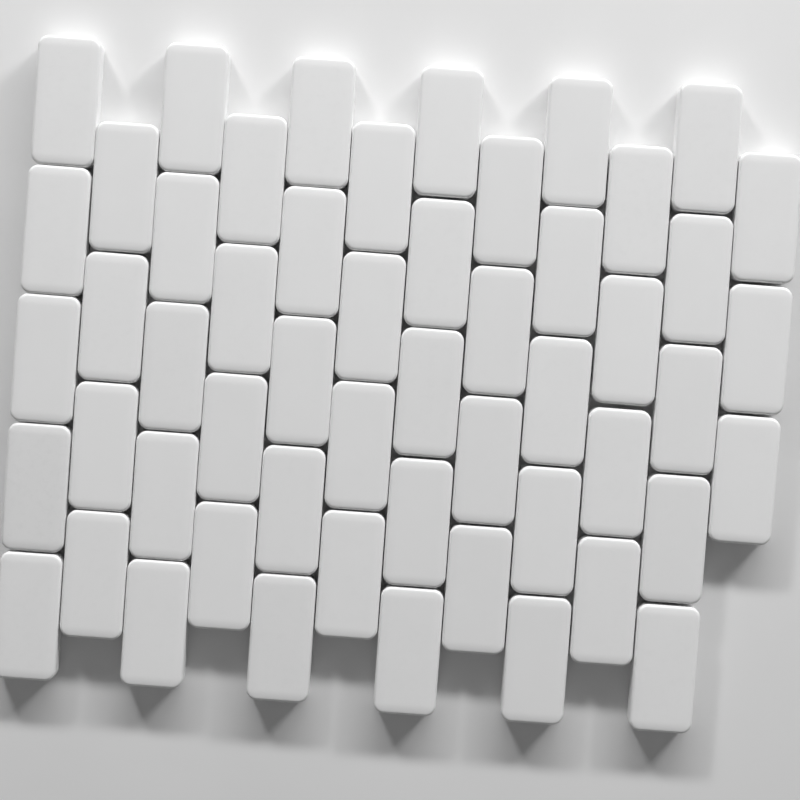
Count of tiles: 53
